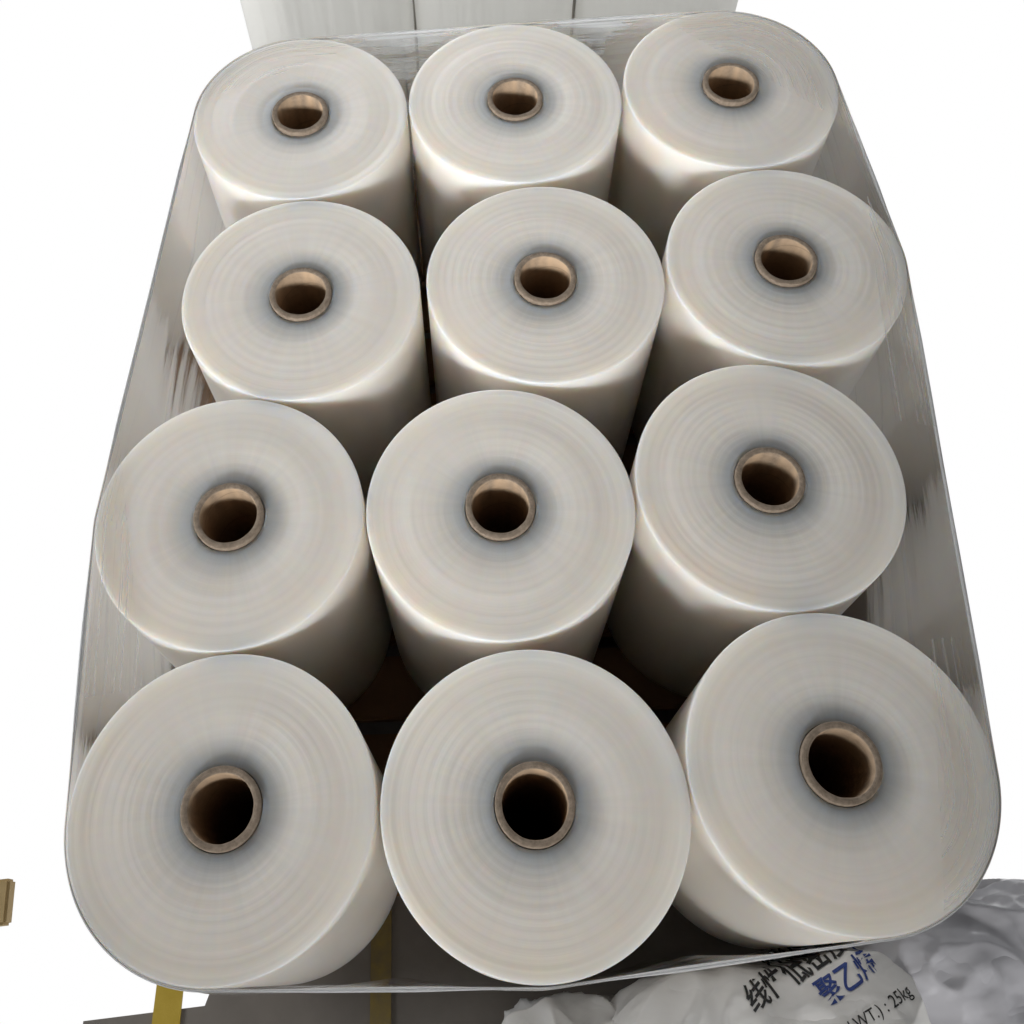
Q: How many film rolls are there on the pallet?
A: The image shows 12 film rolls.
